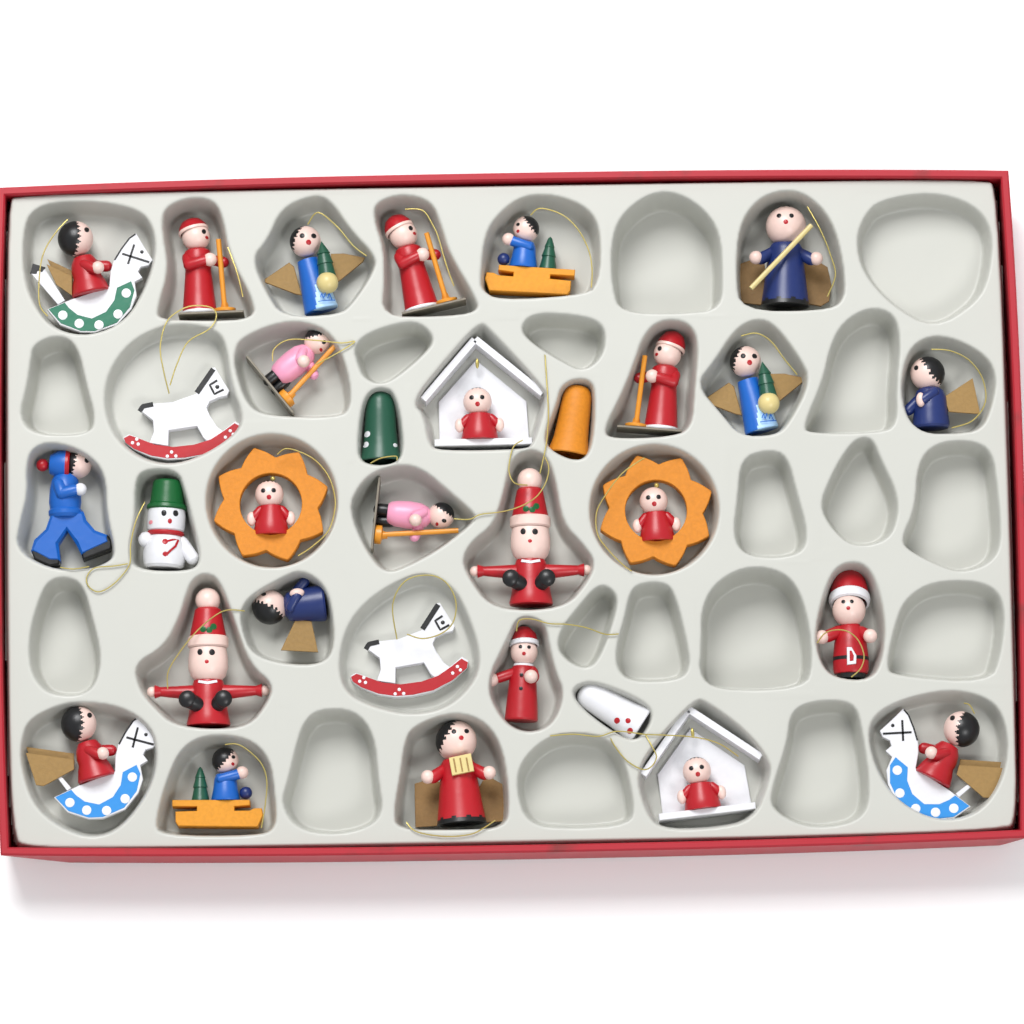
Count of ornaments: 31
